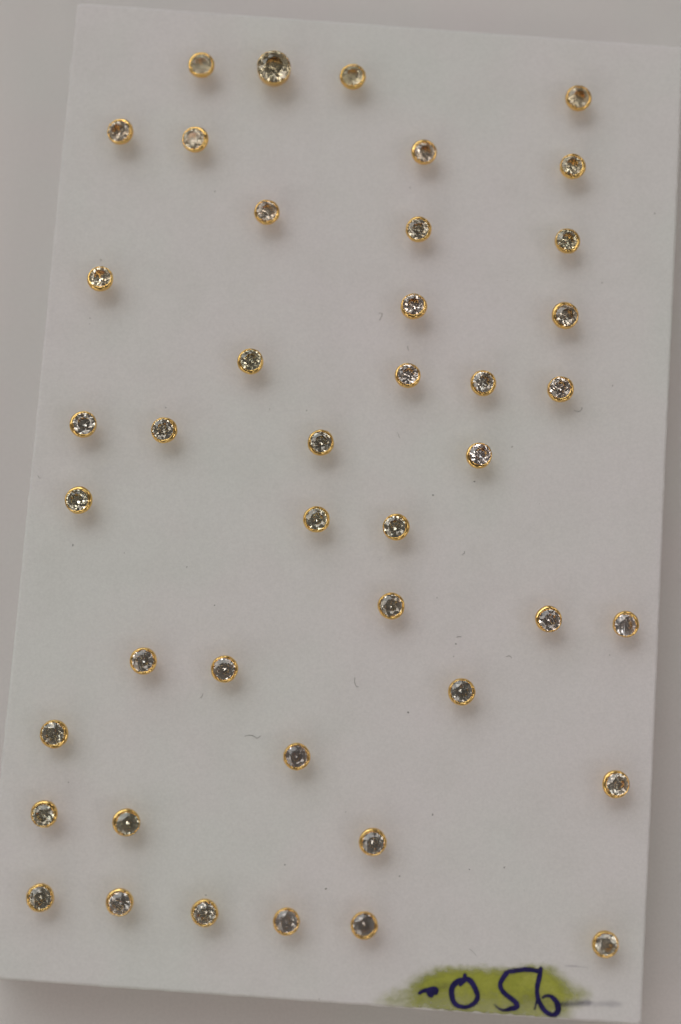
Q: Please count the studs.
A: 43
